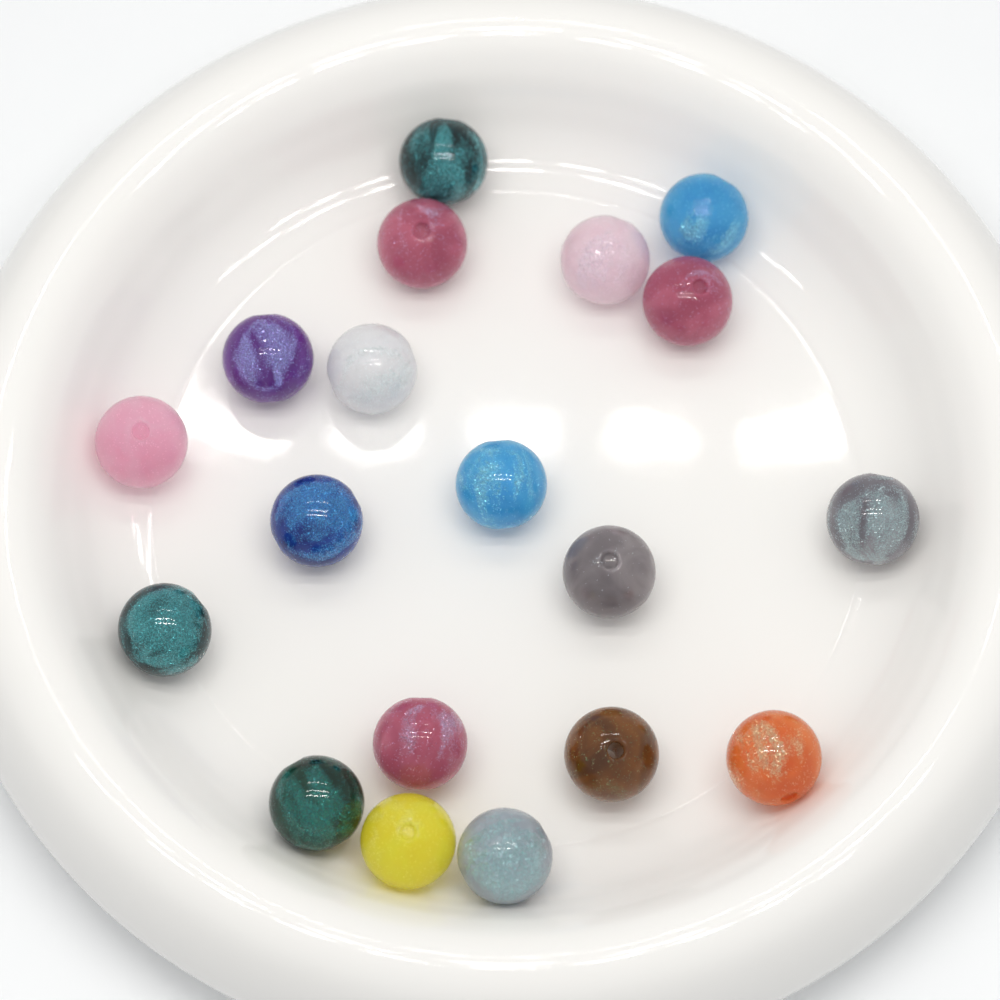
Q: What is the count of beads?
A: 19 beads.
